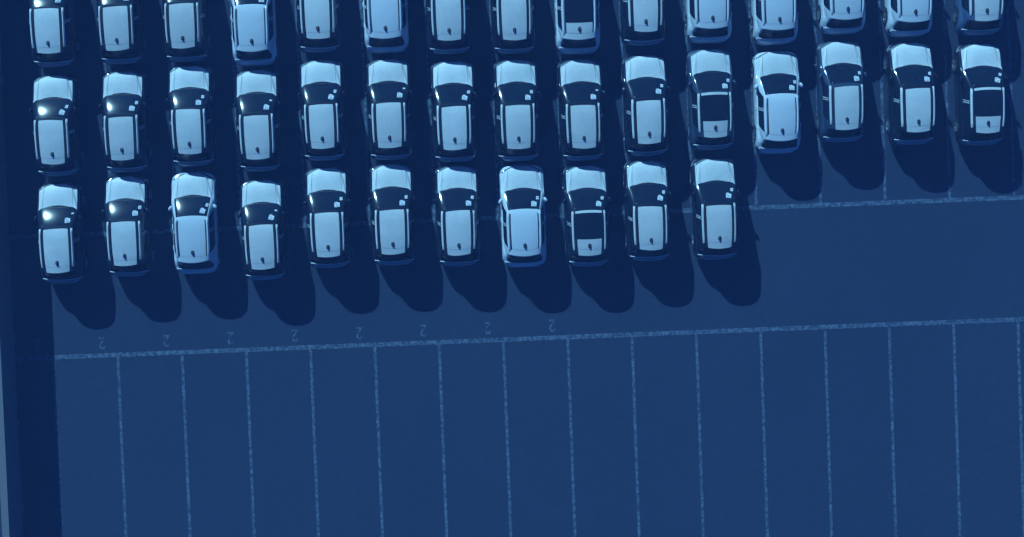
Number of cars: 41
